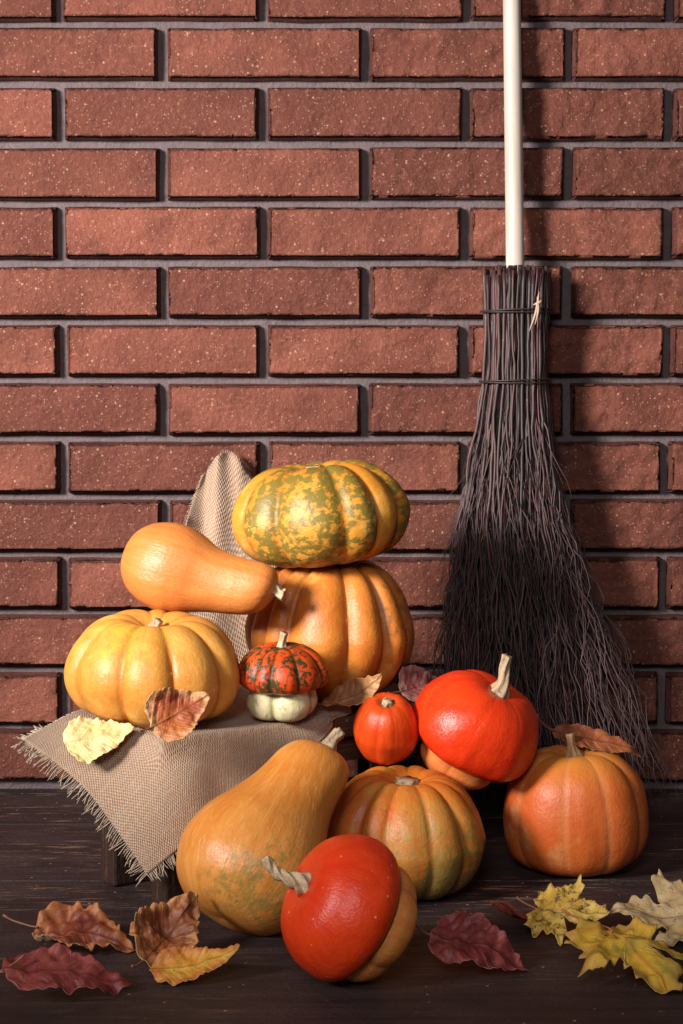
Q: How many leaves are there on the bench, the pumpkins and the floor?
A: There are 14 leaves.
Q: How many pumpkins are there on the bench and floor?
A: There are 9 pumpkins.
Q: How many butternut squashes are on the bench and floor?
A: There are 2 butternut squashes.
